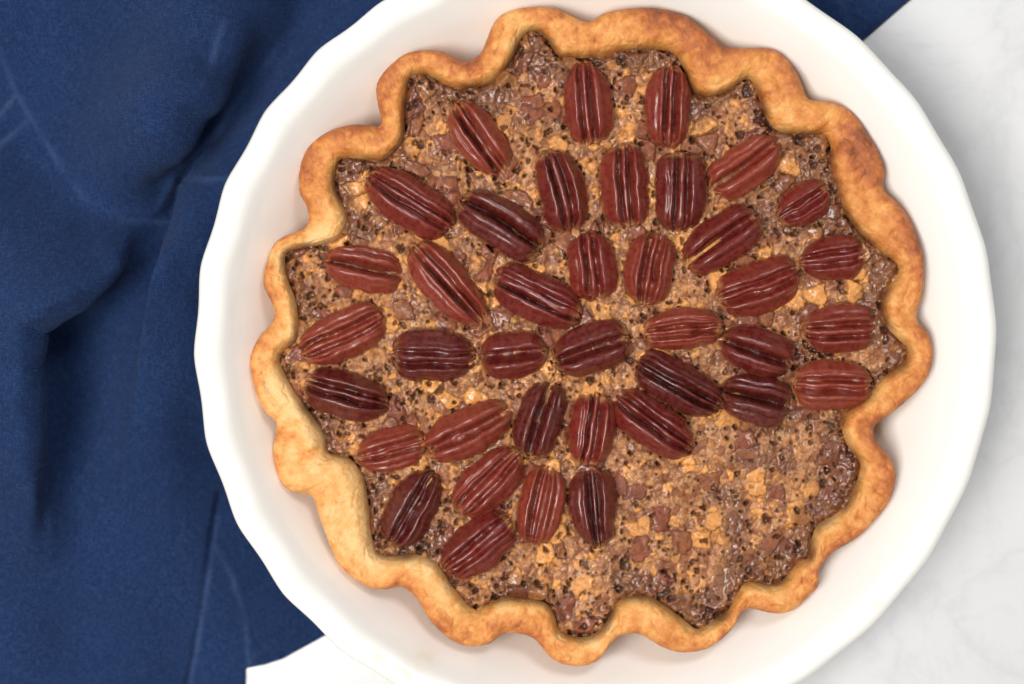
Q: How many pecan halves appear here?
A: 39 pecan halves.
